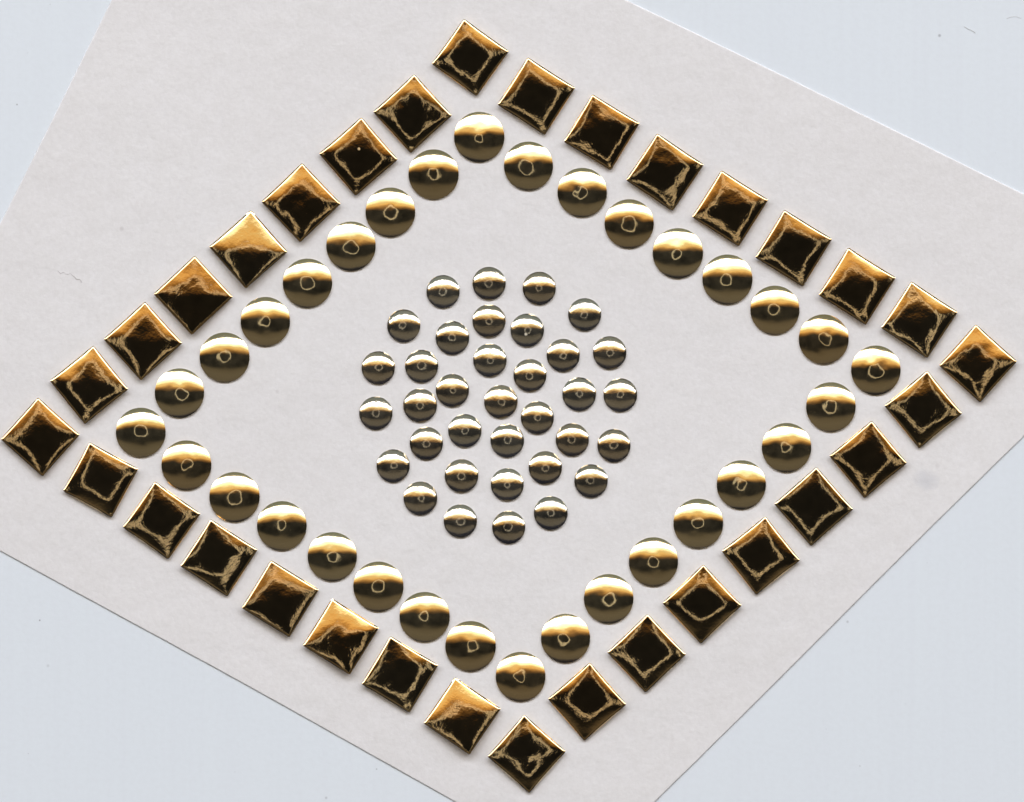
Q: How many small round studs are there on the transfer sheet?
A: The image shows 35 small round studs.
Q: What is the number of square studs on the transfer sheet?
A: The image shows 32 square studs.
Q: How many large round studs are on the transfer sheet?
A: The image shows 32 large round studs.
